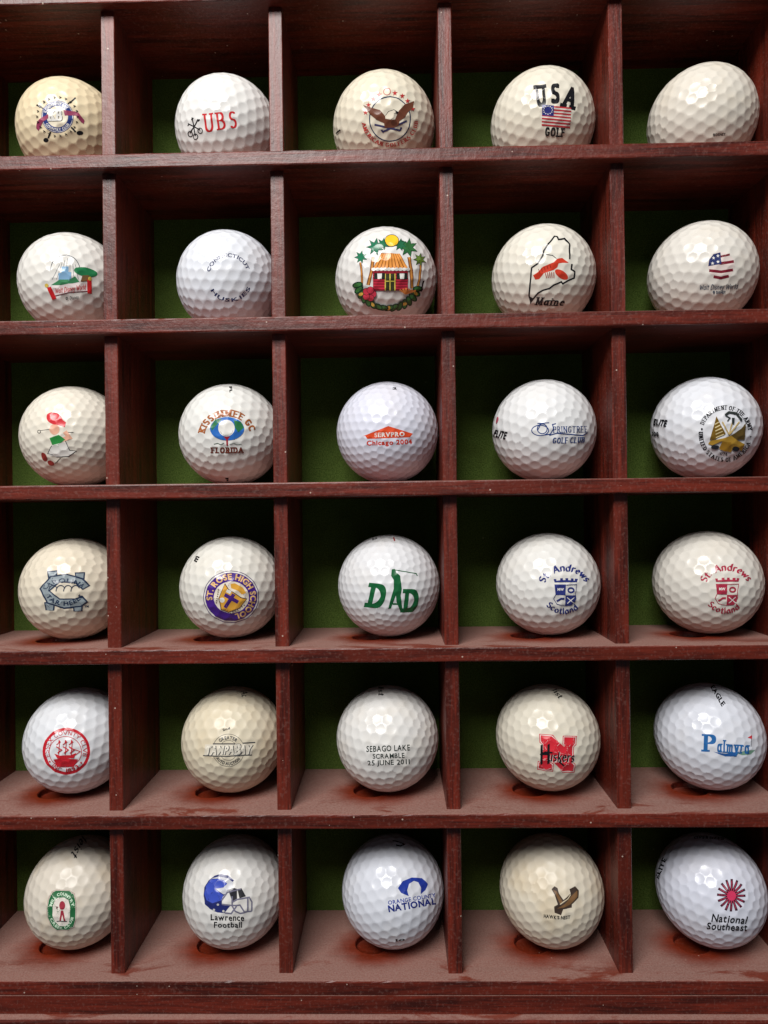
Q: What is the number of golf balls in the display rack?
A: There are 30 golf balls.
